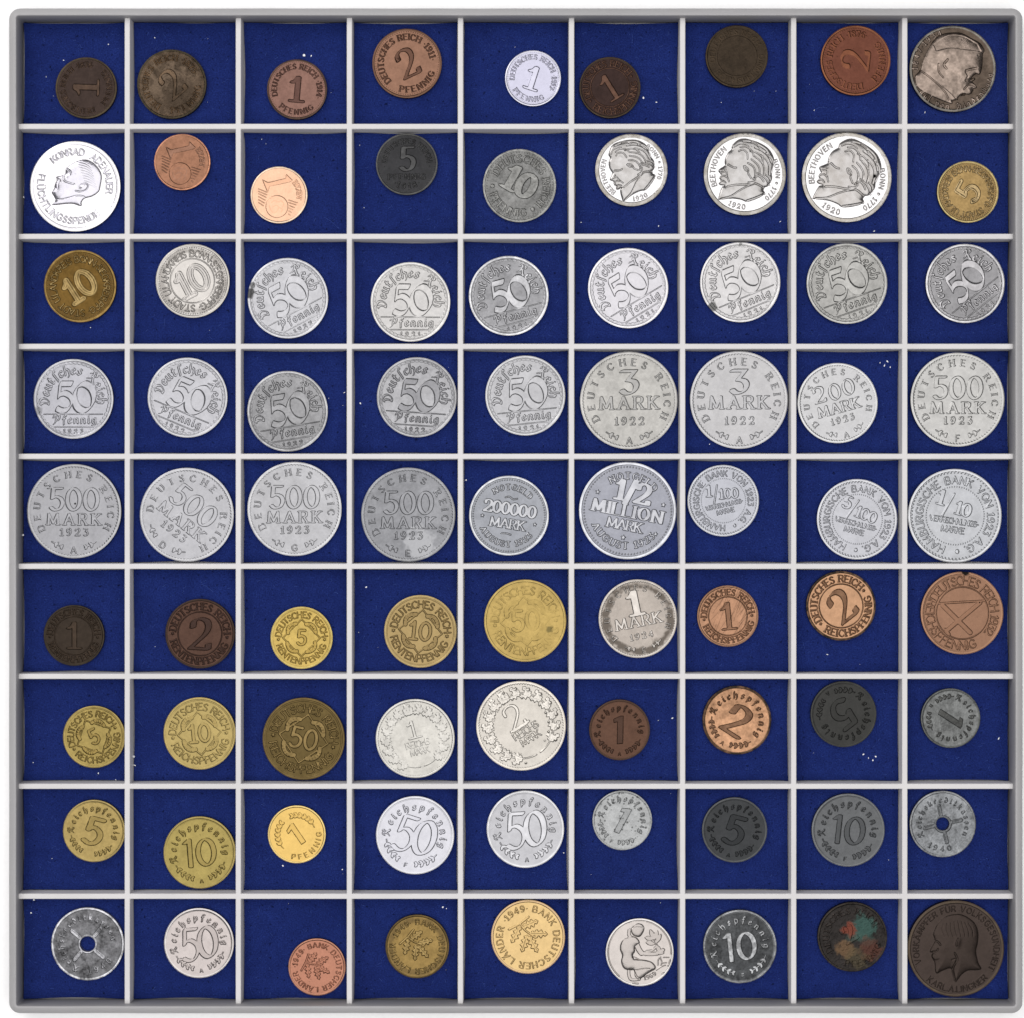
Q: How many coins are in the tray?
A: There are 81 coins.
